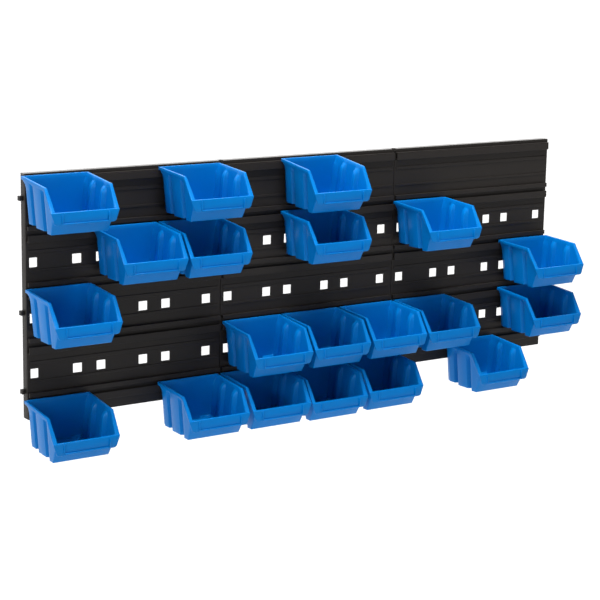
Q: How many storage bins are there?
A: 20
